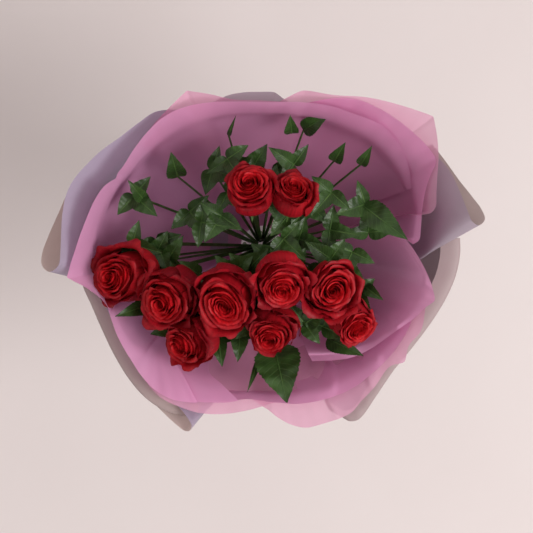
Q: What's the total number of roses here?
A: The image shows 10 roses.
